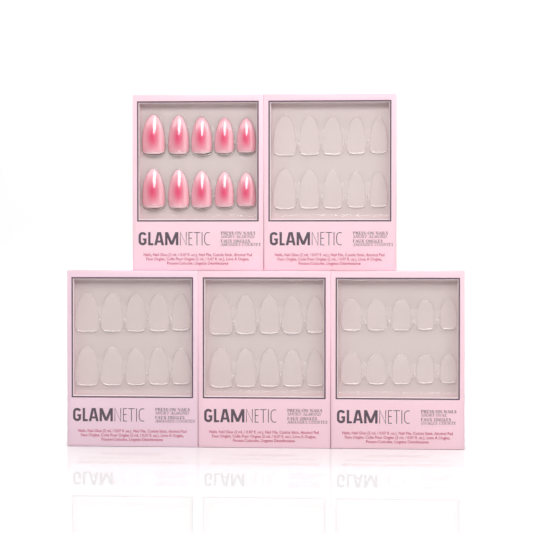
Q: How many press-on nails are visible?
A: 10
